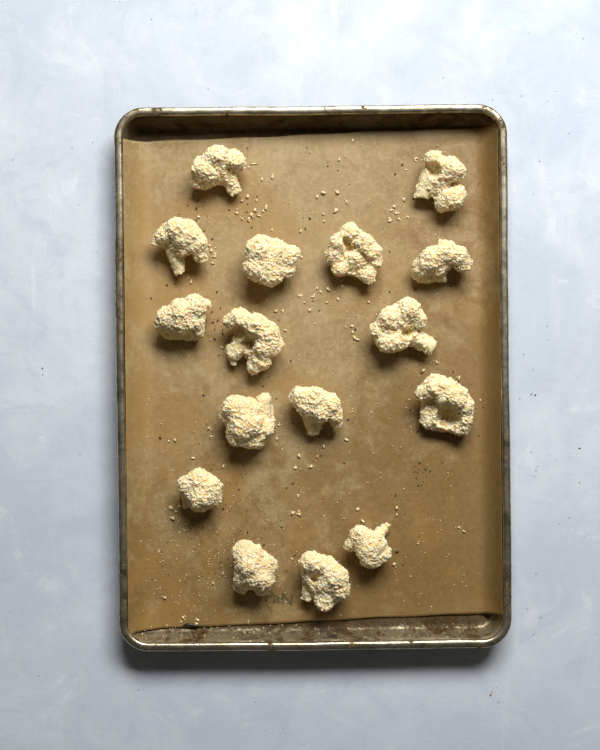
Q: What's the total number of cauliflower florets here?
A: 16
